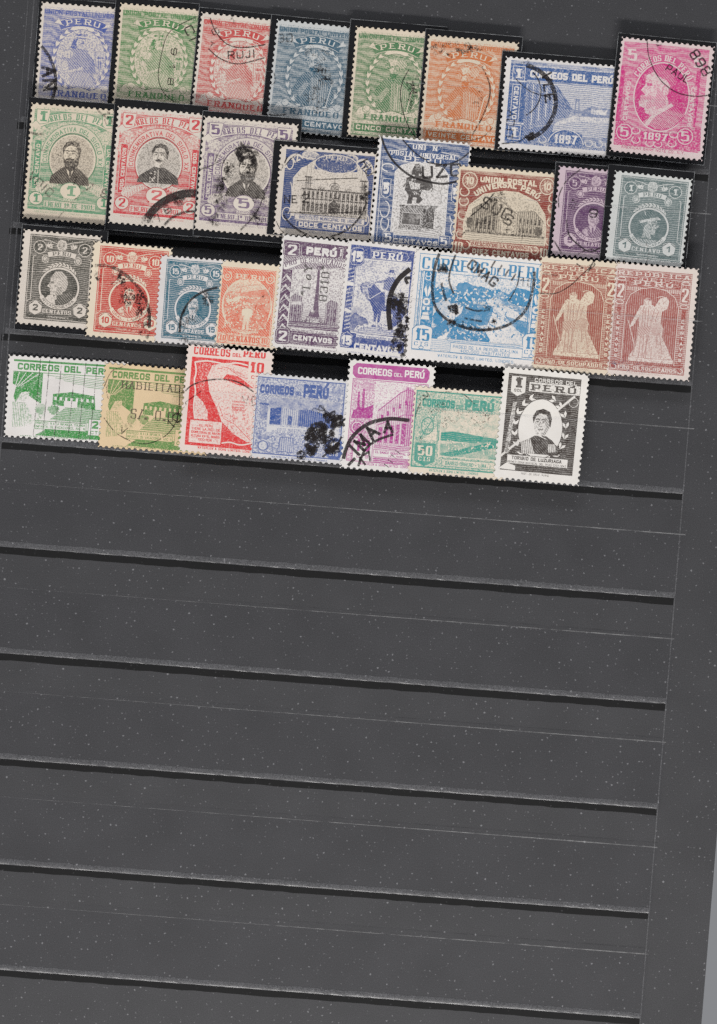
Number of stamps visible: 32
